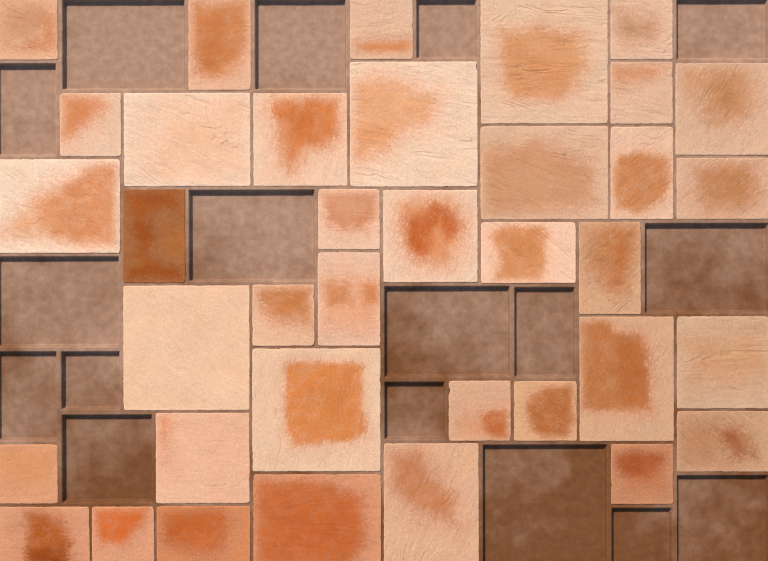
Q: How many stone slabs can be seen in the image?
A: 37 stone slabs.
